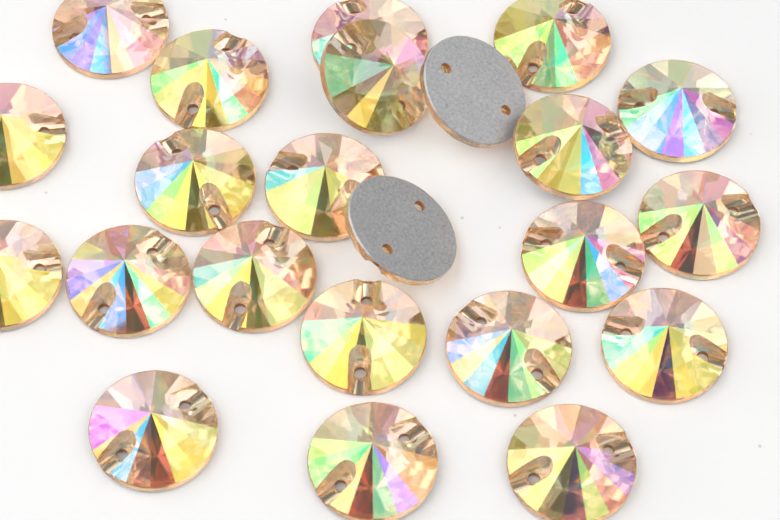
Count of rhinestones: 23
